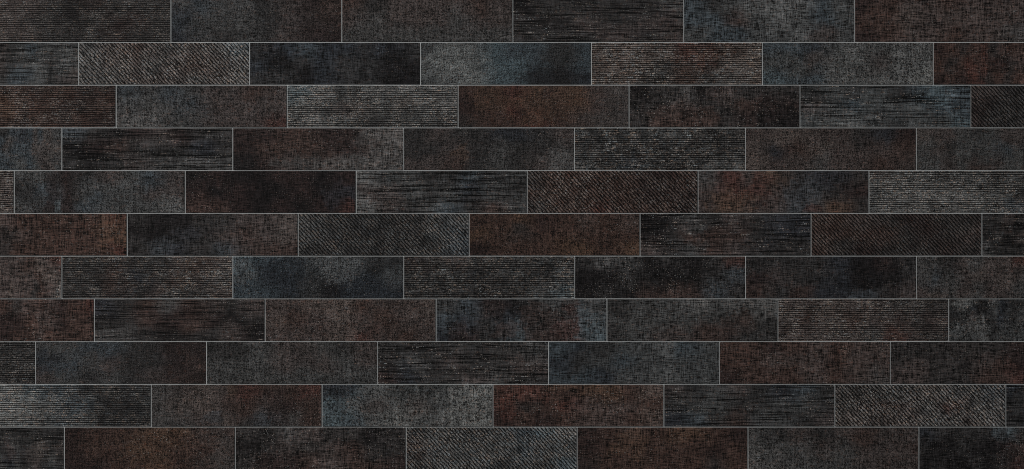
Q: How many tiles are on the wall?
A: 76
